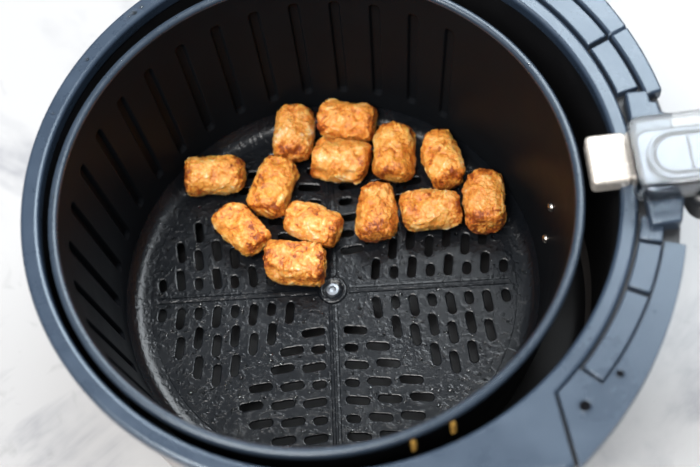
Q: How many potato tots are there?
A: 13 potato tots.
